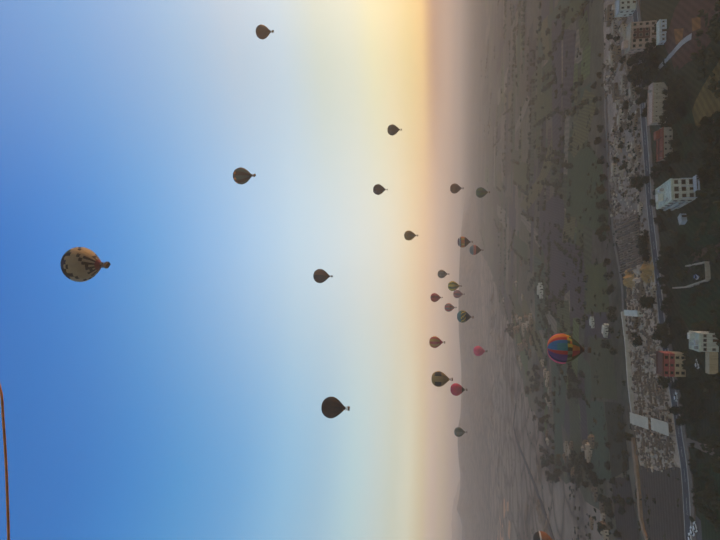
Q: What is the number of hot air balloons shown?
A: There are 25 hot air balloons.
